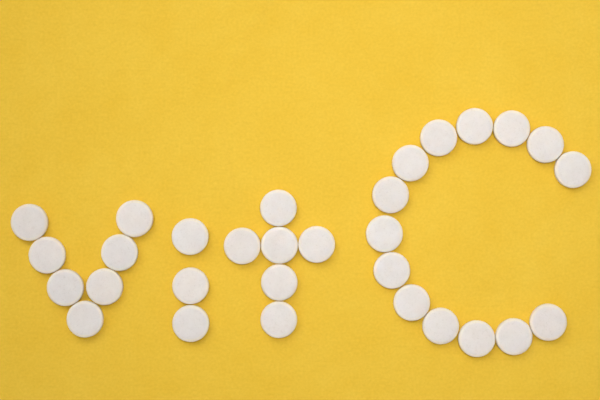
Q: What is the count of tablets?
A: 30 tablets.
